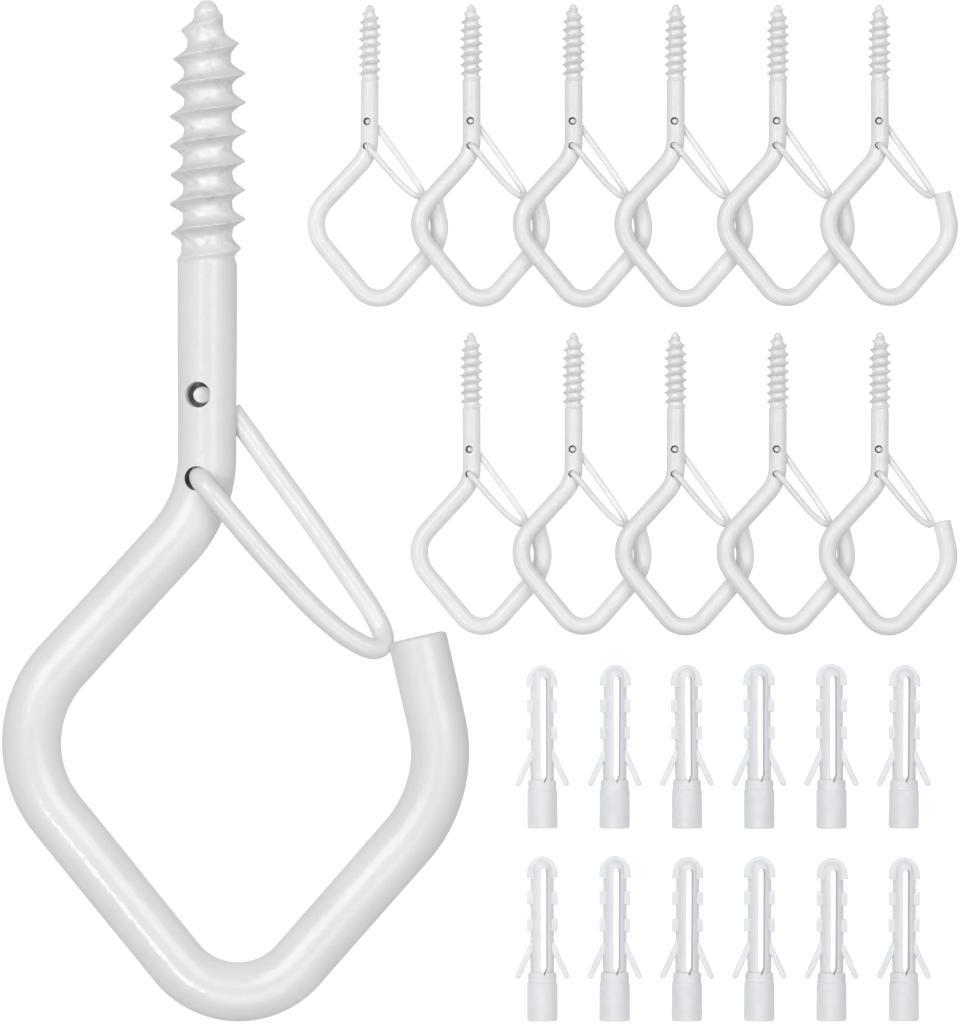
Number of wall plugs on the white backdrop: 12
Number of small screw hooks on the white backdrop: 11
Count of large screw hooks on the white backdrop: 1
